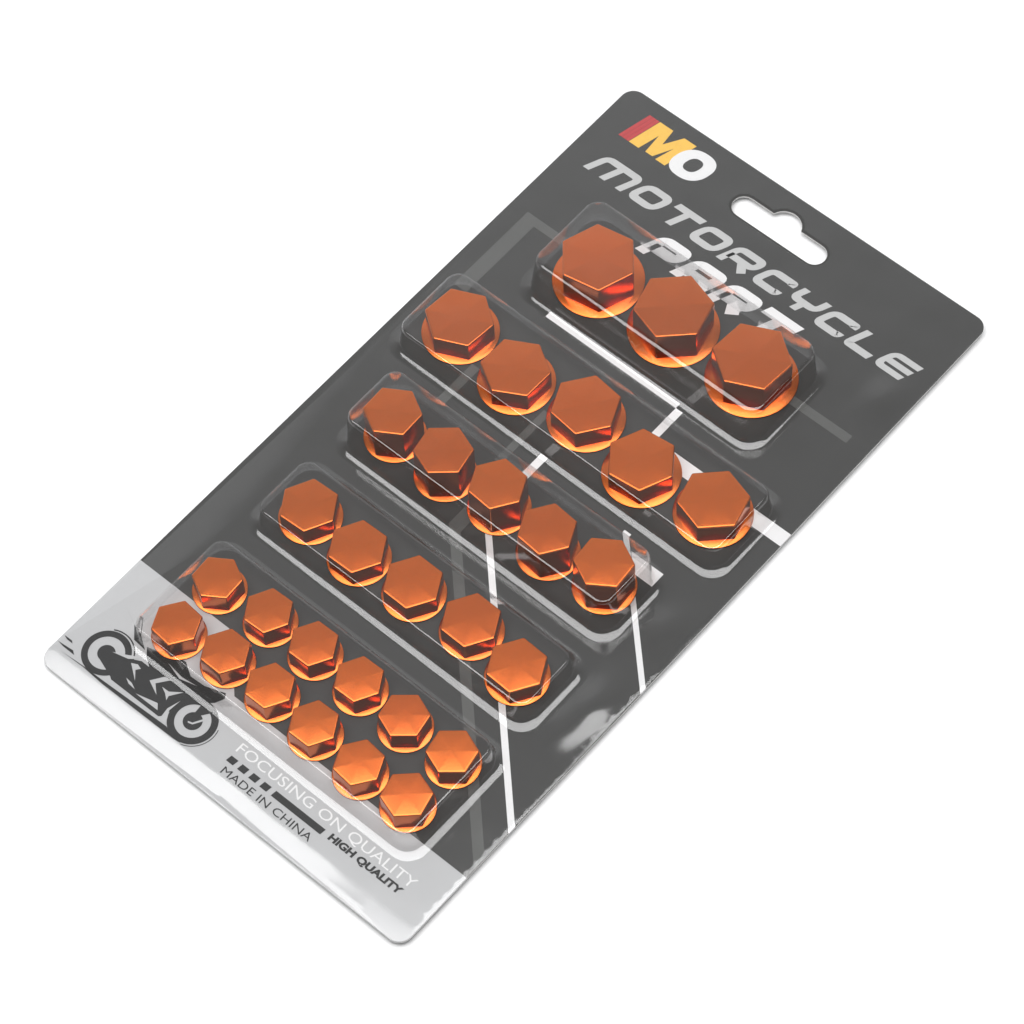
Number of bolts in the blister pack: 30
